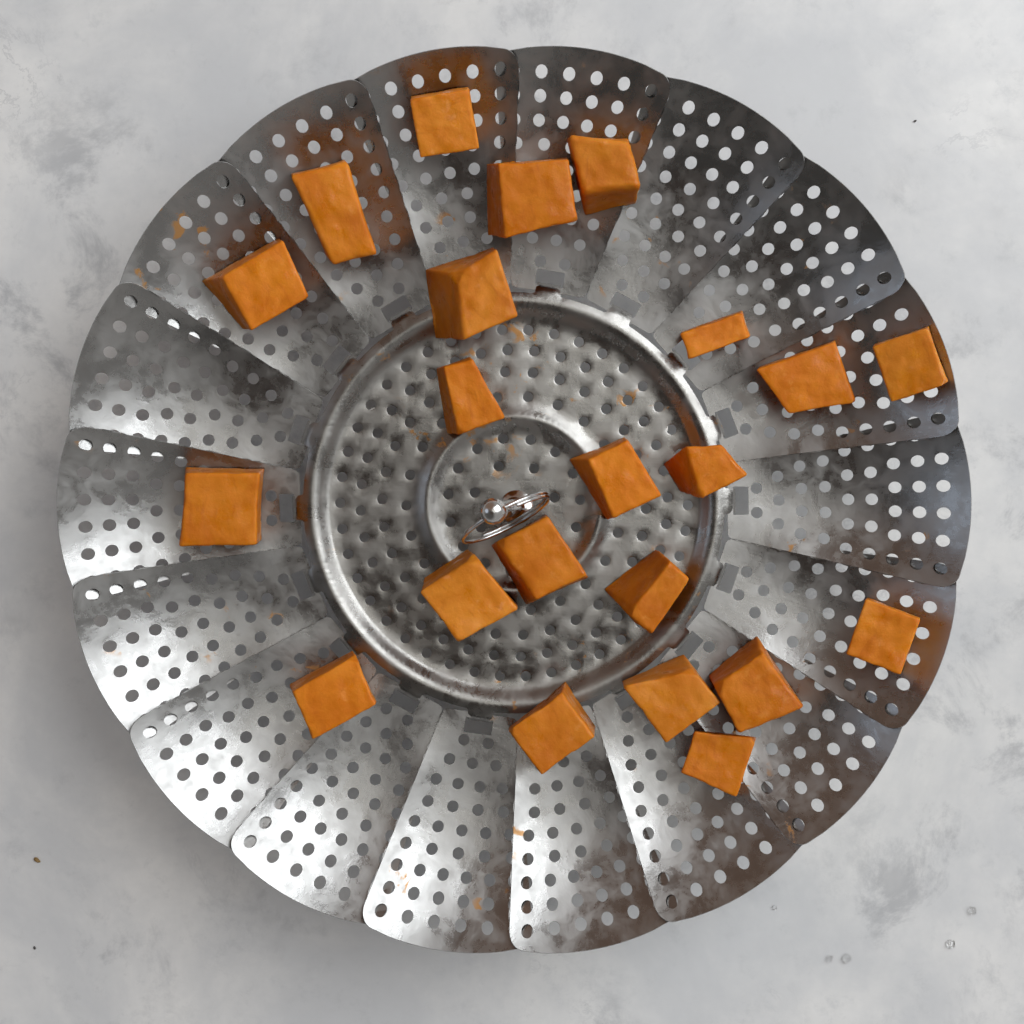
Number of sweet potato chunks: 22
